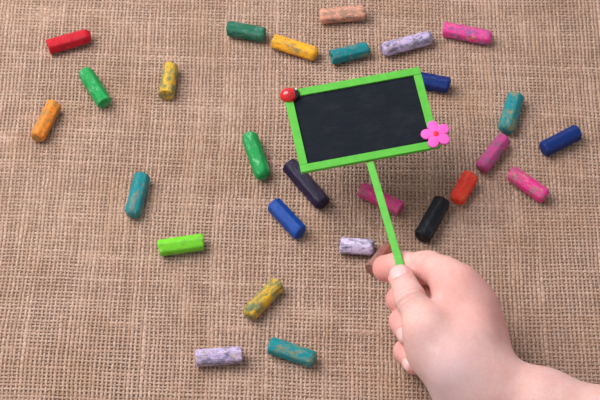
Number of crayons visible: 28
